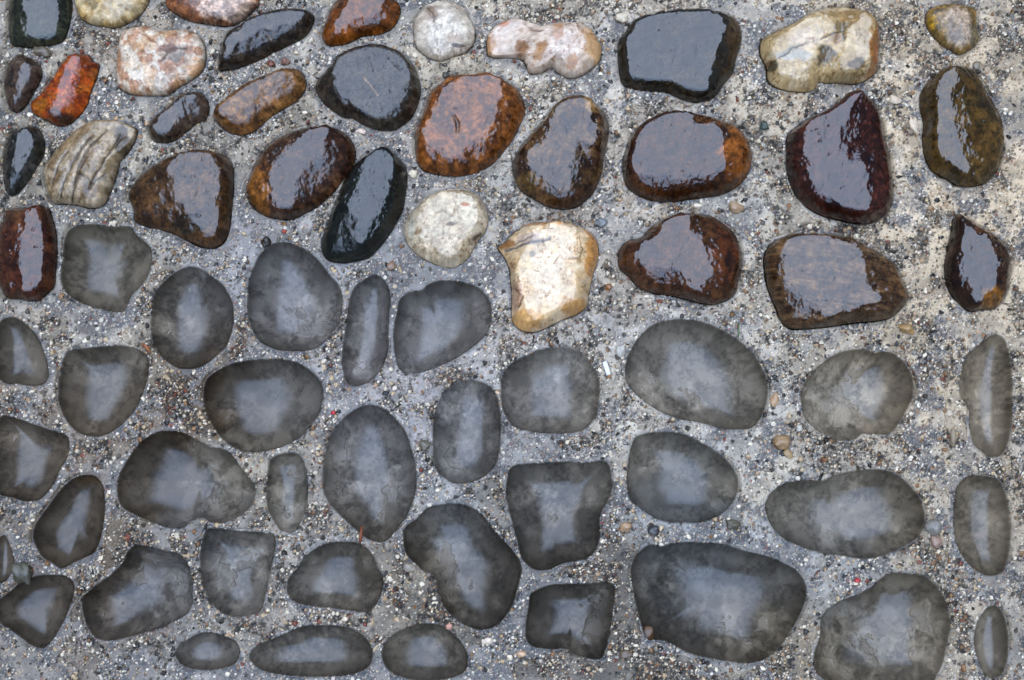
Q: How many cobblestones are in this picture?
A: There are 32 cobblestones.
